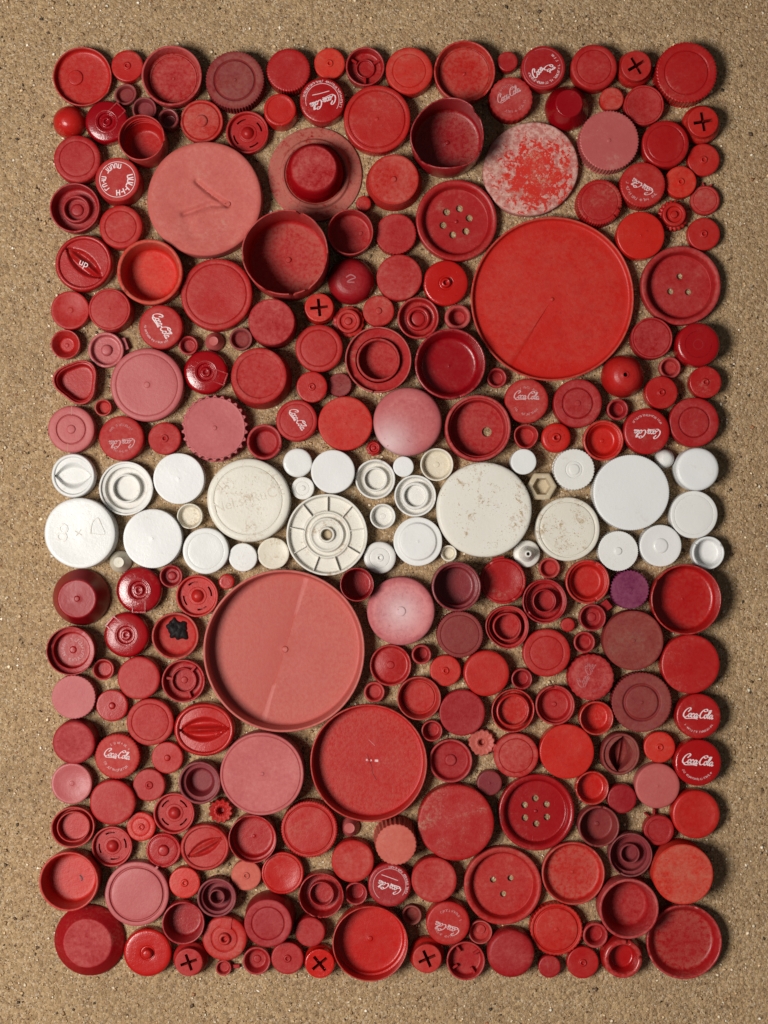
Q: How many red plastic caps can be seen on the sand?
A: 197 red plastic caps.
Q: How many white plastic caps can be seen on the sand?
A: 36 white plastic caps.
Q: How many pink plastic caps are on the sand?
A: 20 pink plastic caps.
